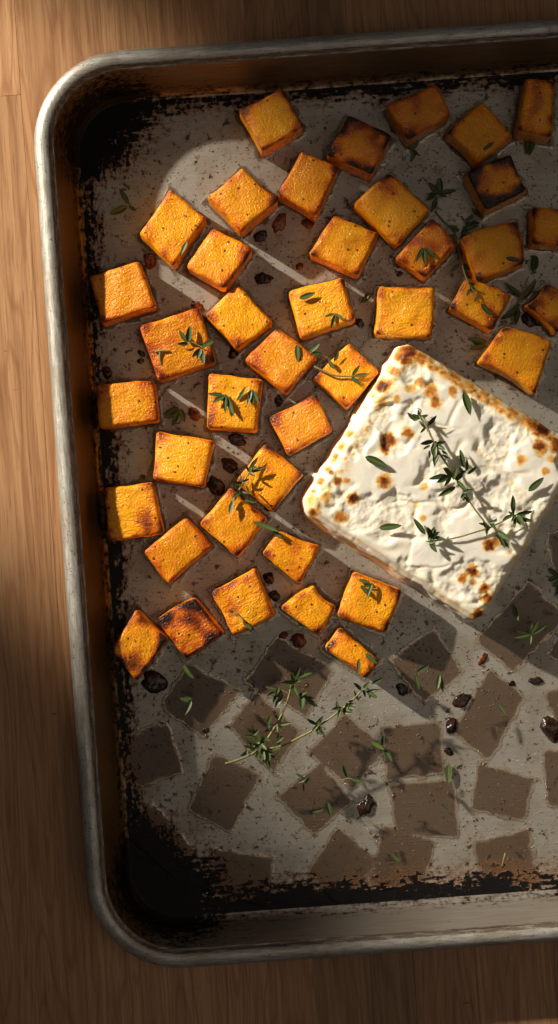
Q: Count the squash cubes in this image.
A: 40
